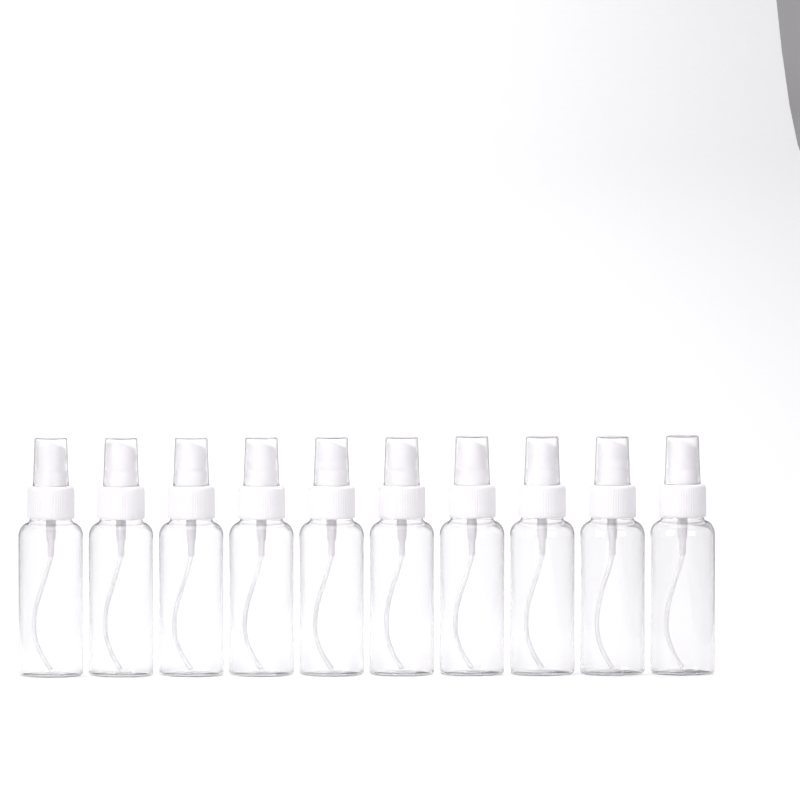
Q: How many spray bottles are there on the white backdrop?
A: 10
